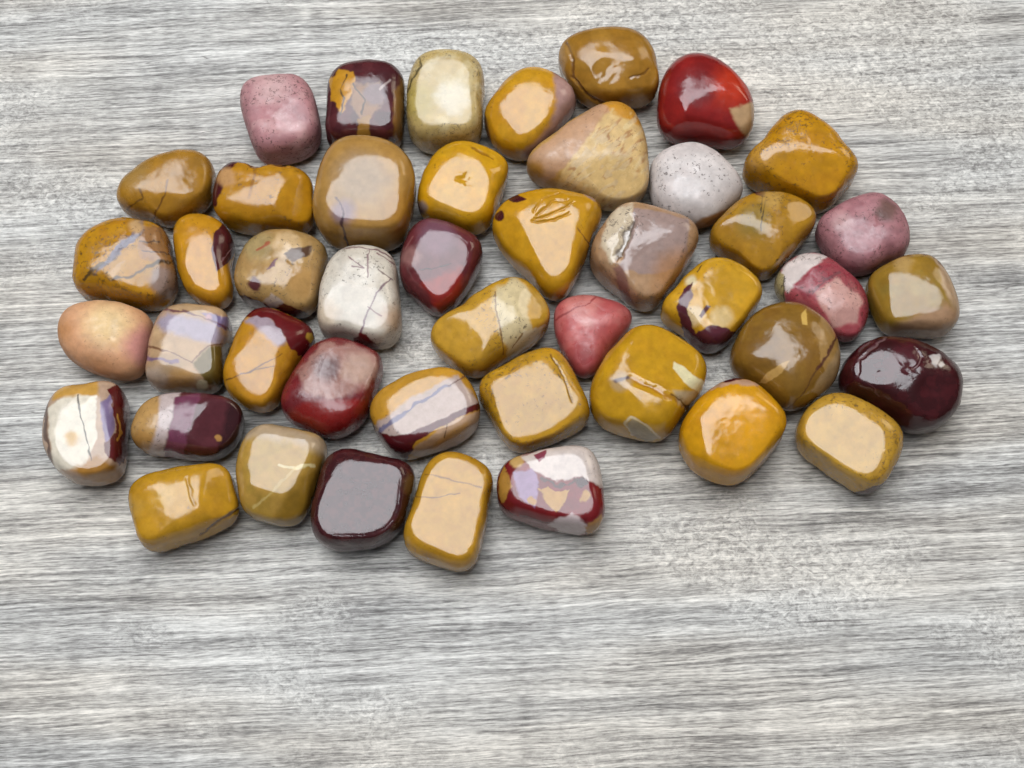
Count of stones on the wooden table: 45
